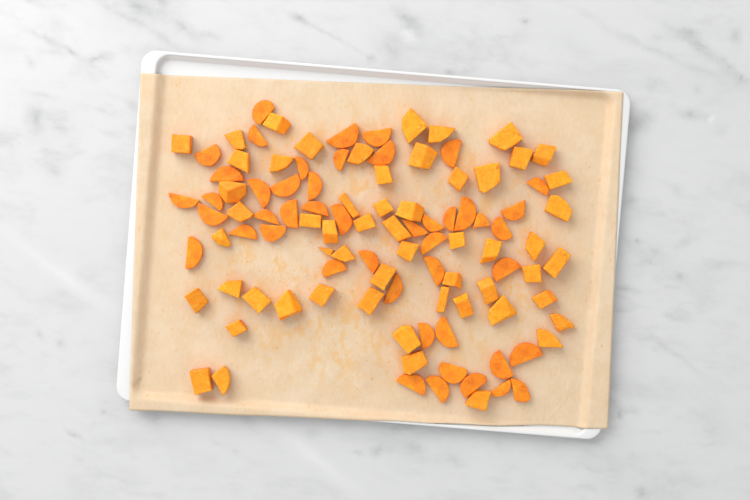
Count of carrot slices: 47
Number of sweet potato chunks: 57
